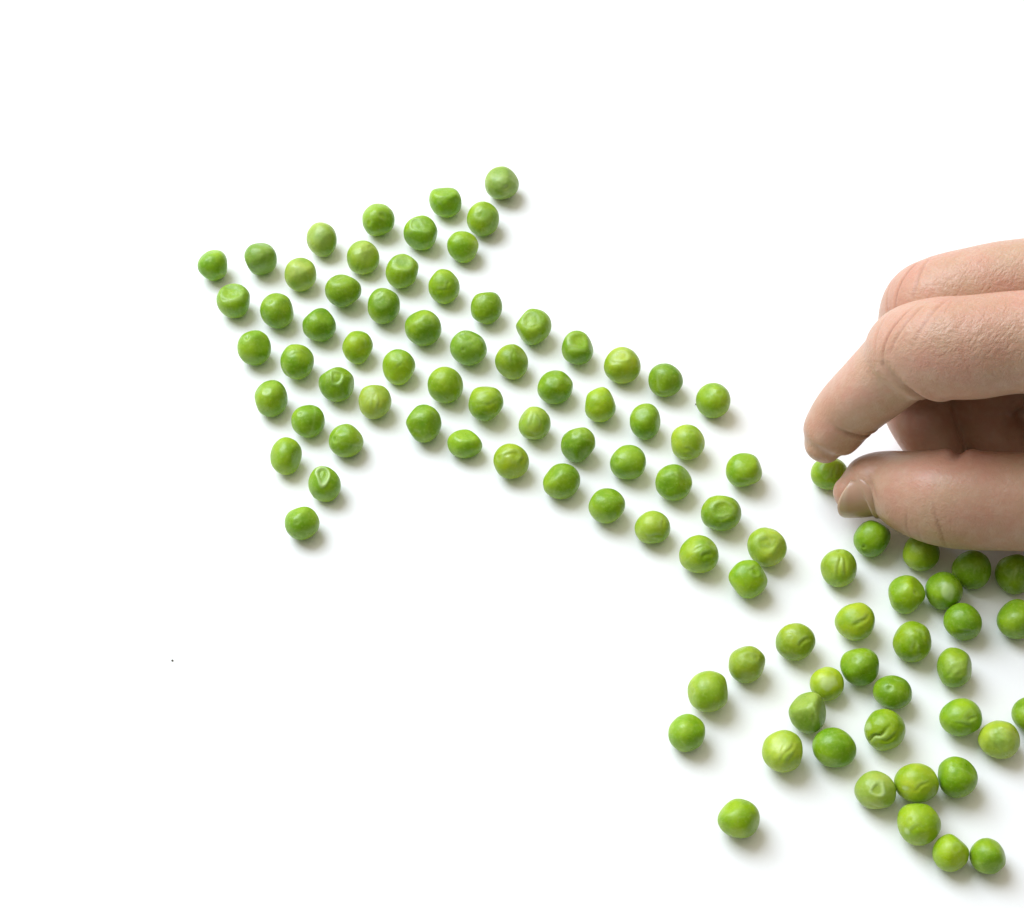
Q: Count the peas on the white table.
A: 94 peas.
